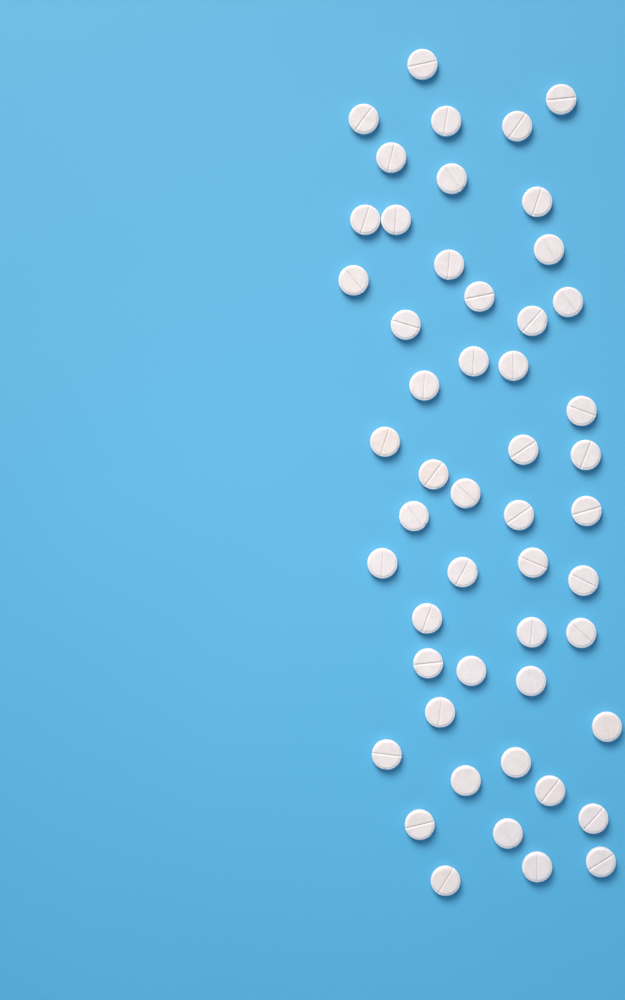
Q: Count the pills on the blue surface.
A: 51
